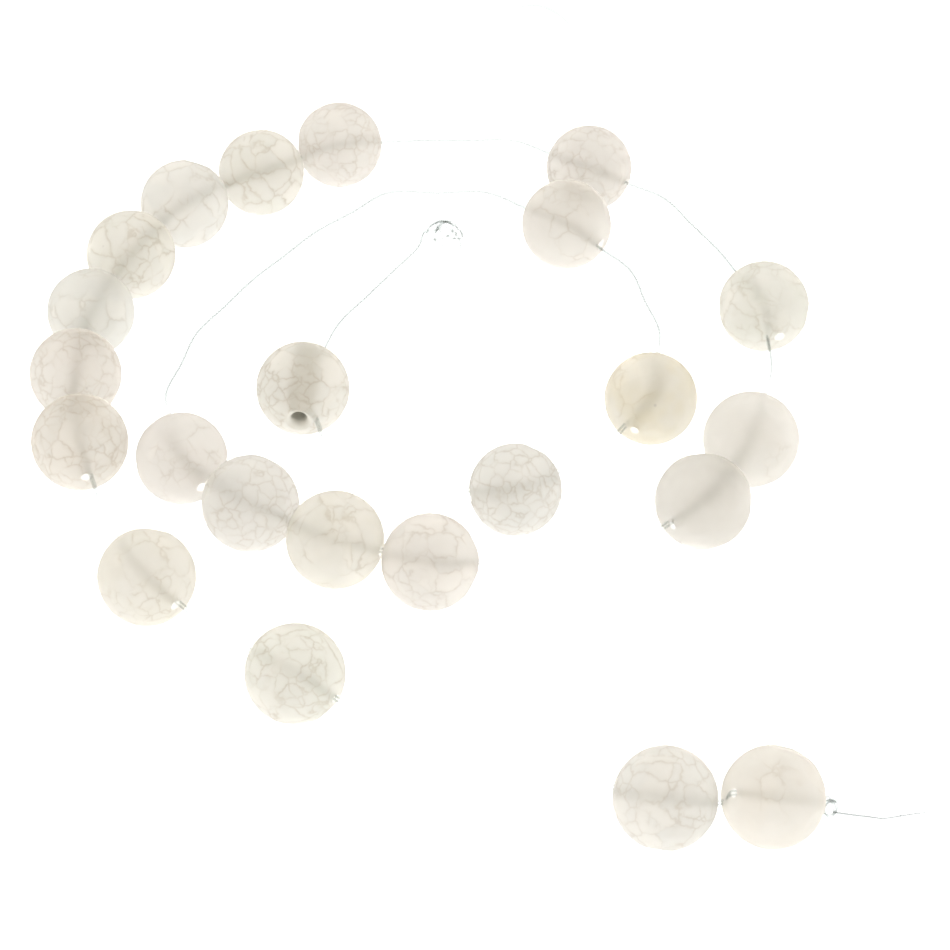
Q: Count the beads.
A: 23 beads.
